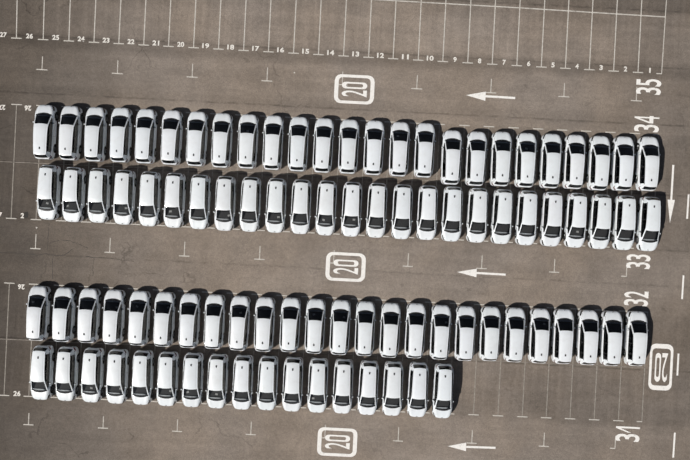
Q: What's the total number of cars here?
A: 92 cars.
